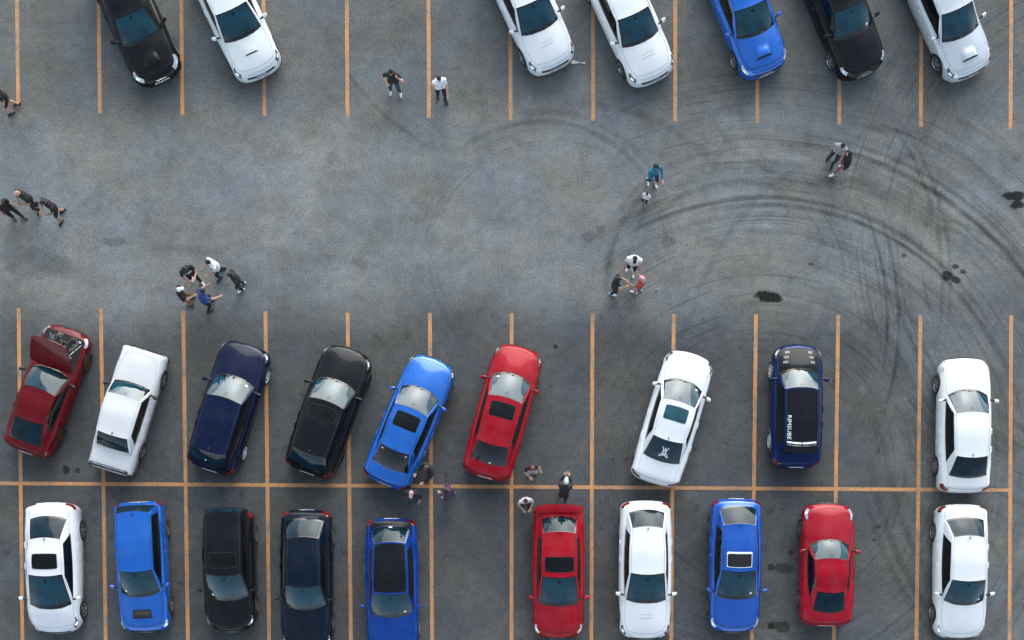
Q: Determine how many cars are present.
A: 26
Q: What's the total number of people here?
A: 24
